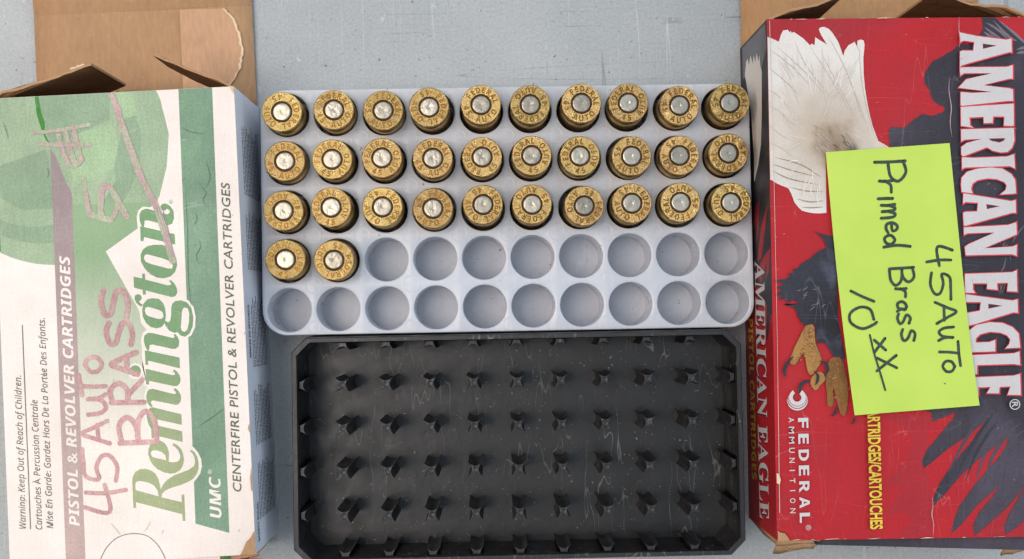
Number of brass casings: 32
